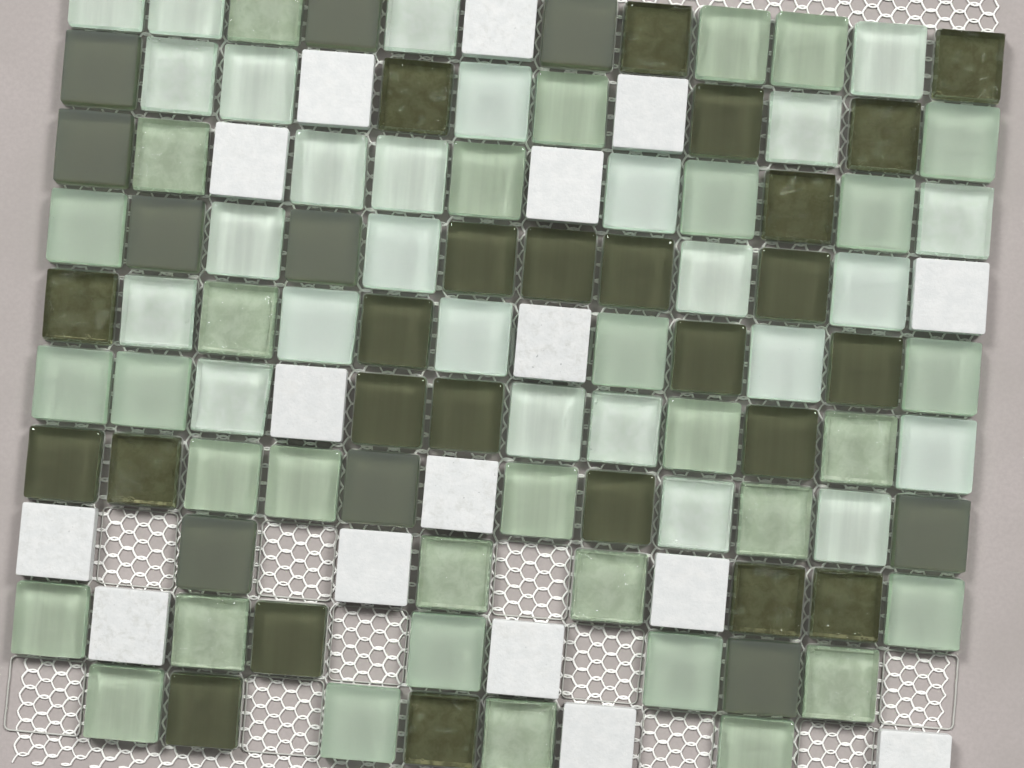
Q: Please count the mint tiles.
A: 26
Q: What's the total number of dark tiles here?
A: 35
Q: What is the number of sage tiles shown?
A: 33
